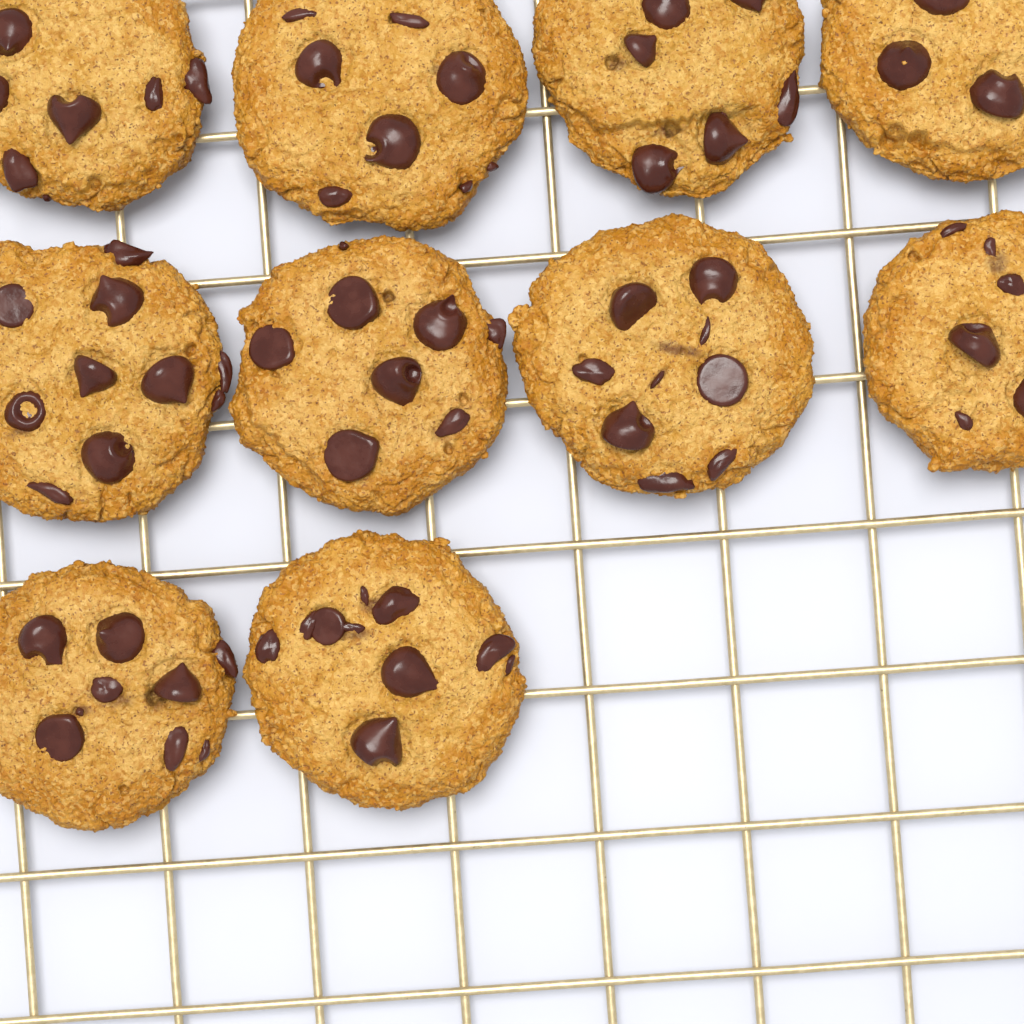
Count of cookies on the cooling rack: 10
